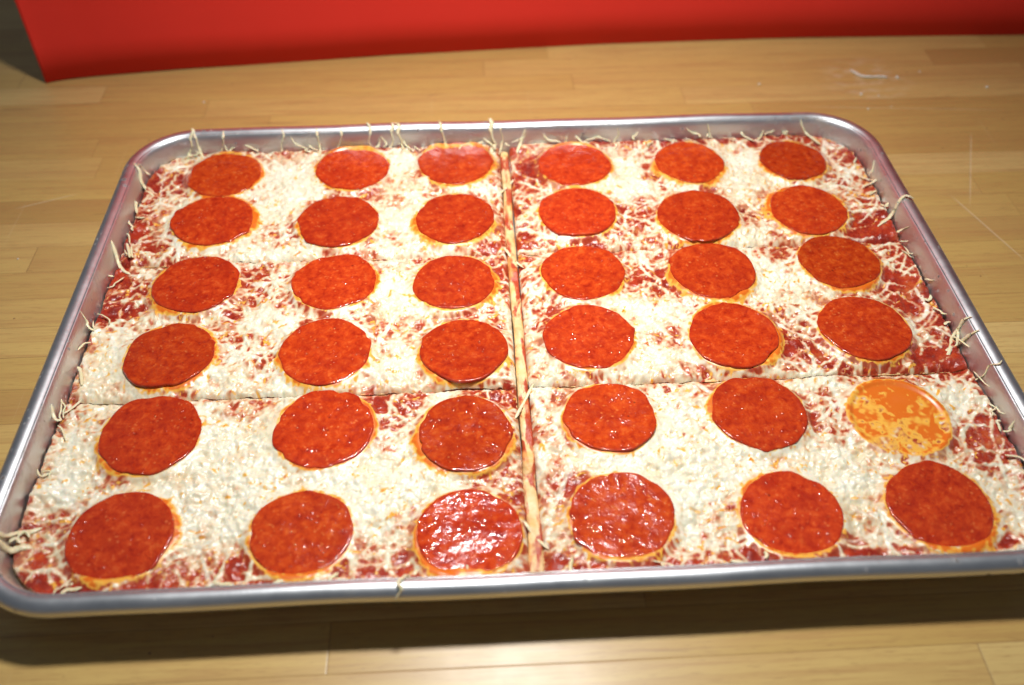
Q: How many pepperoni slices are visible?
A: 35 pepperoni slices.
